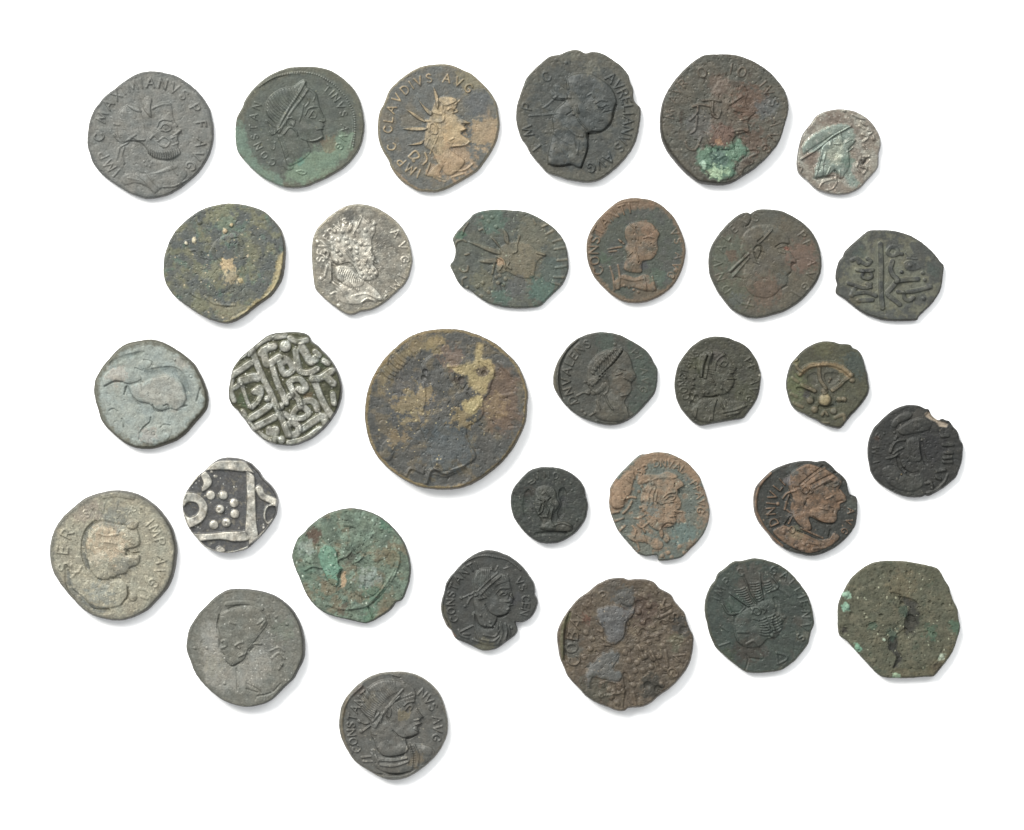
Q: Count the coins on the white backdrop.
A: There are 31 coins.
